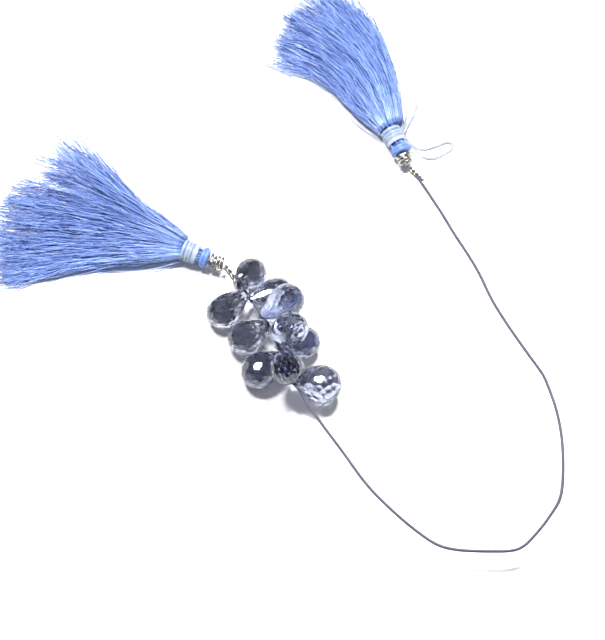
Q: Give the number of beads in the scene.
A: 10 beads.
